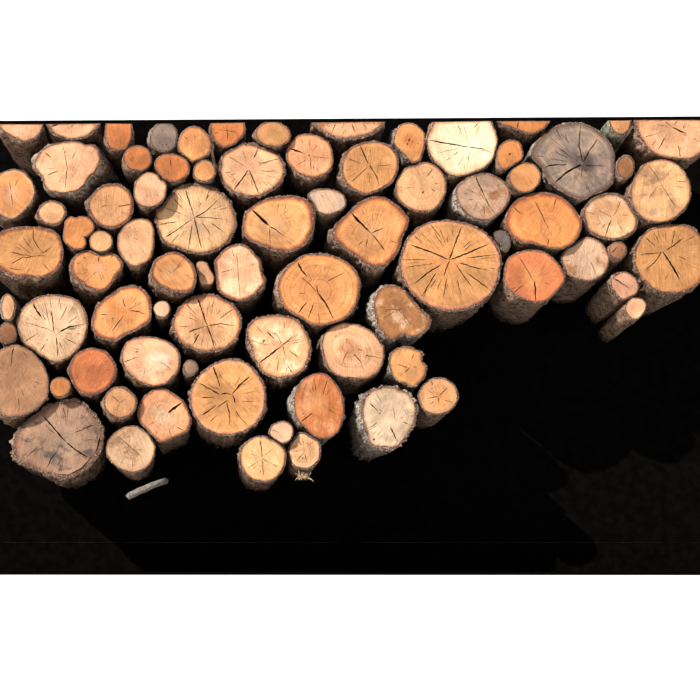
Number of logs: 80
